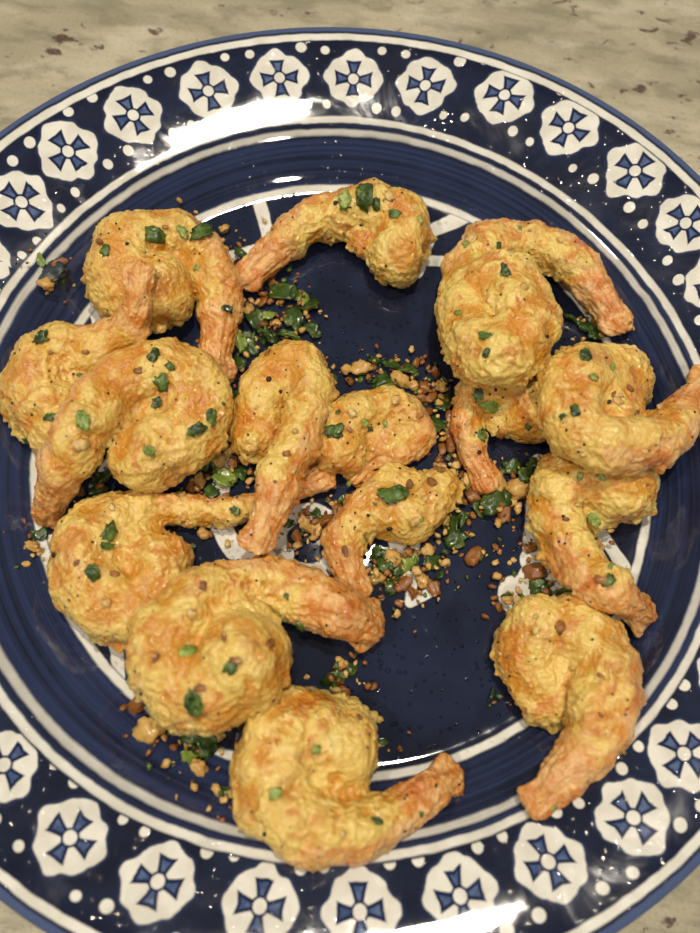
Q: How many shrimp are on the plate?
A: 15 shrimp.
